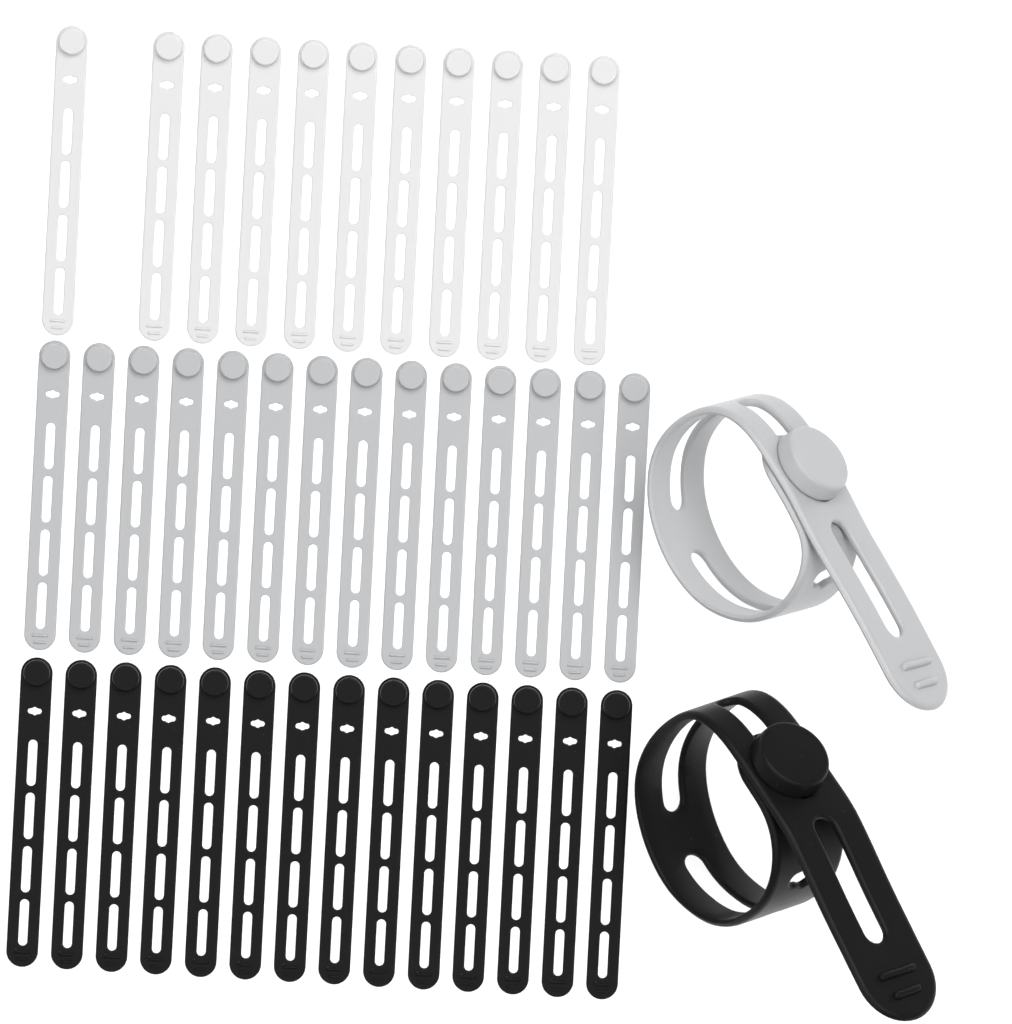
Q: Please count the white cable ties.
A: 11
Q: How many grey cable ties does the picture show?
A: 15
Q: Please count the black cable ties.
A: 15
